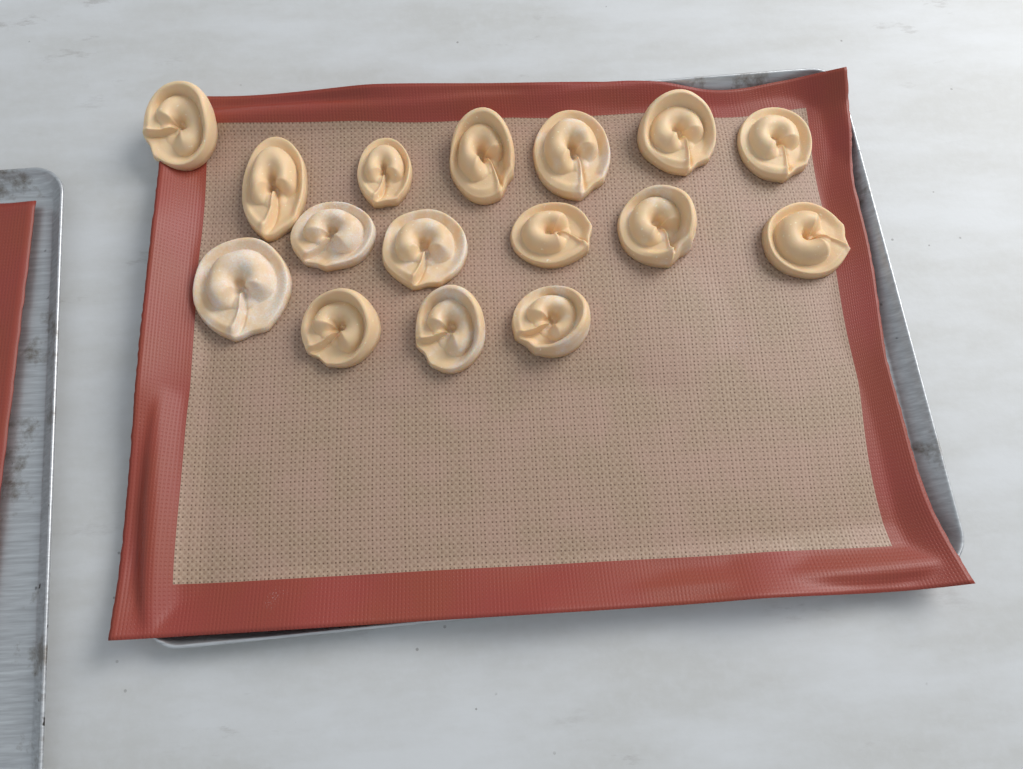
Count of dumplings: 16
